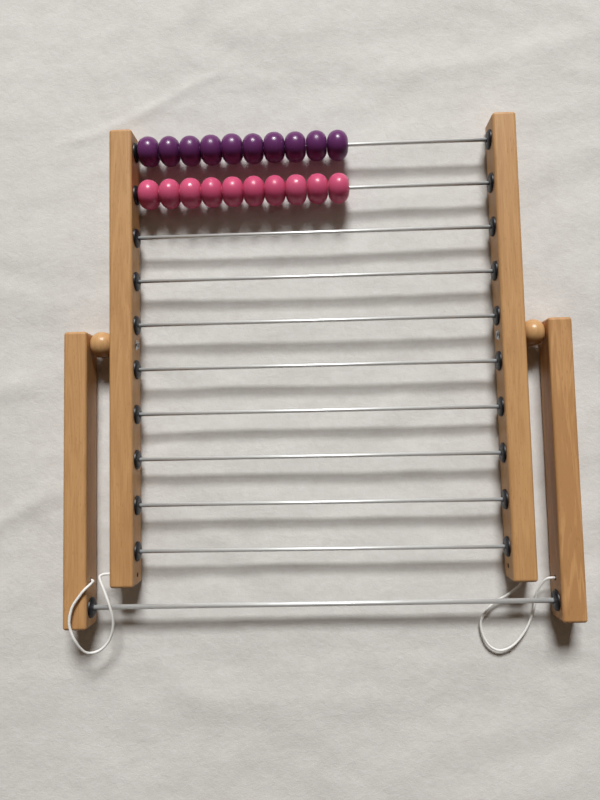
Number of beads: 20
